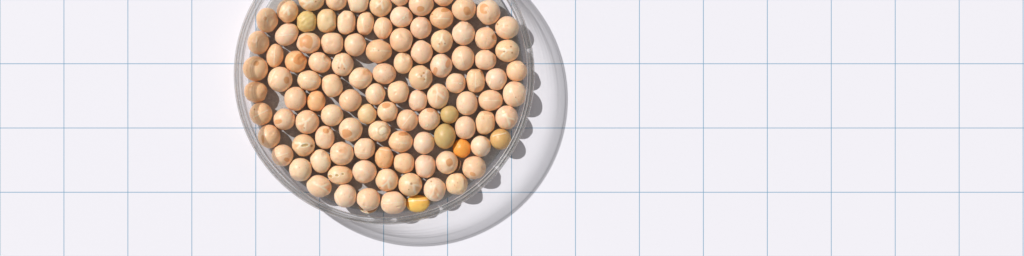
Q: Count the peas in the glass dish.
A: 106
